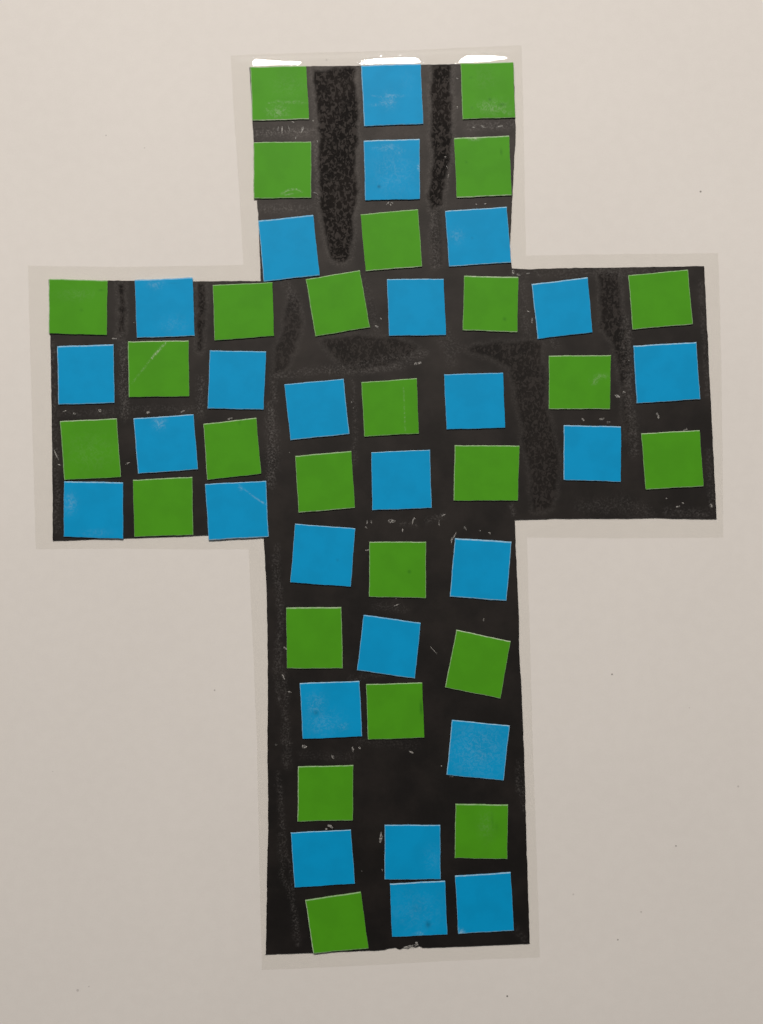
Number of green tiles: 26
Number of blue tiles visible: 26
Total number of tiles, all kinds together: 52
